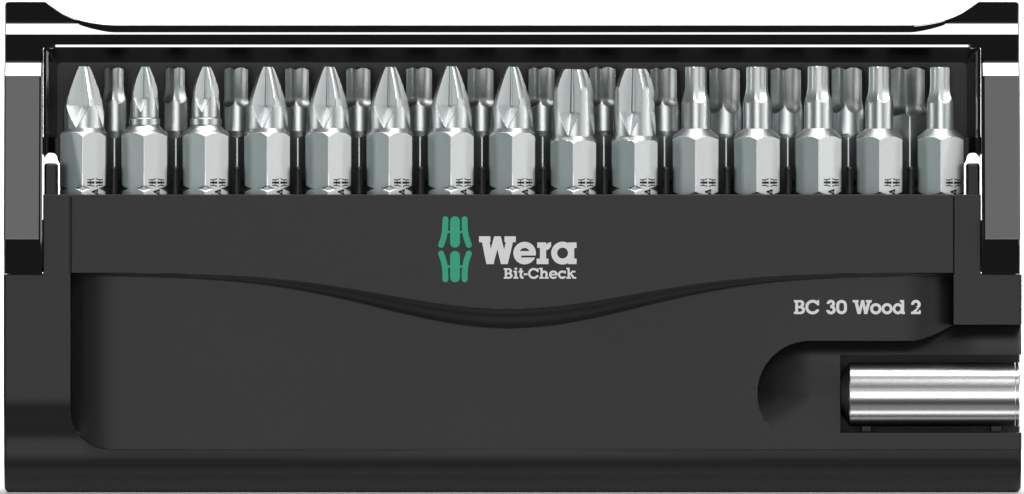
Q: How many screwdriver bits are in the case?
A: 29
